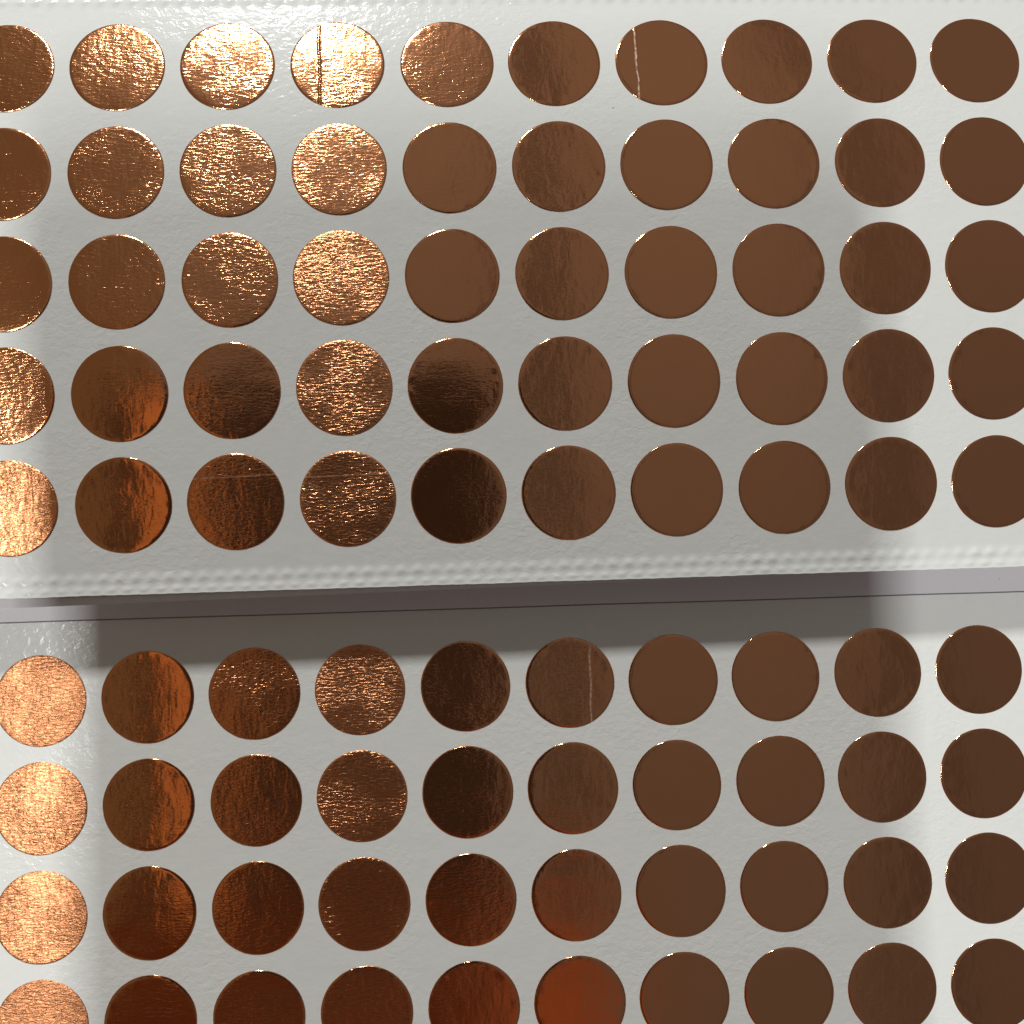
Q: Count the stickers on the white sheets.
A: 90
